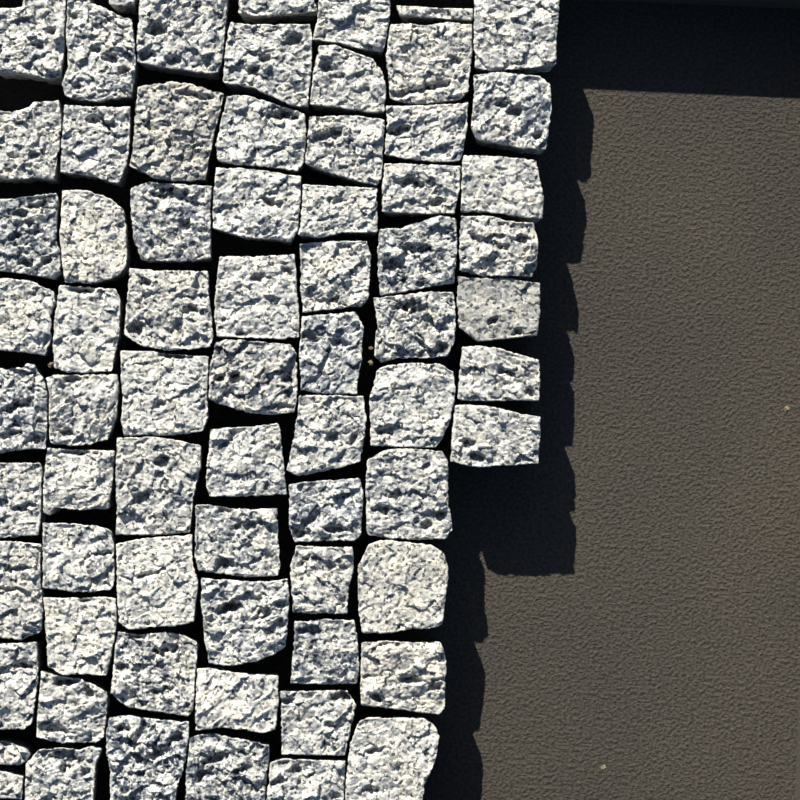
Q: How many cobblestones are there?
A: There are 71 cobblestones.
